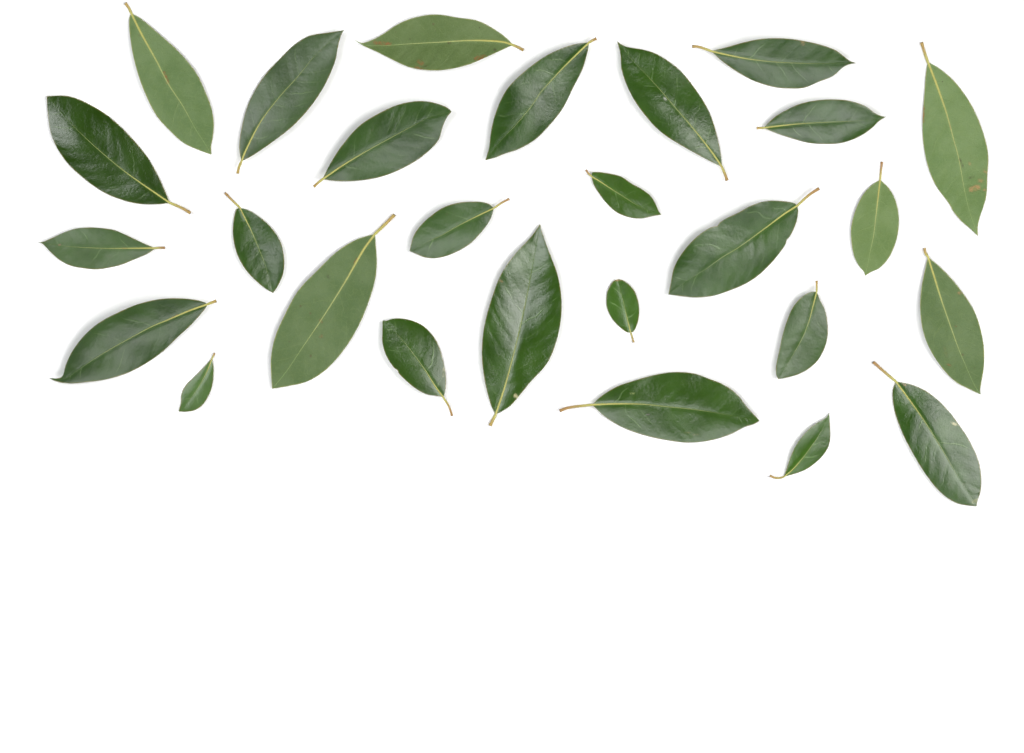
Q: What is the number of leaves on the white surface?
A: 27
